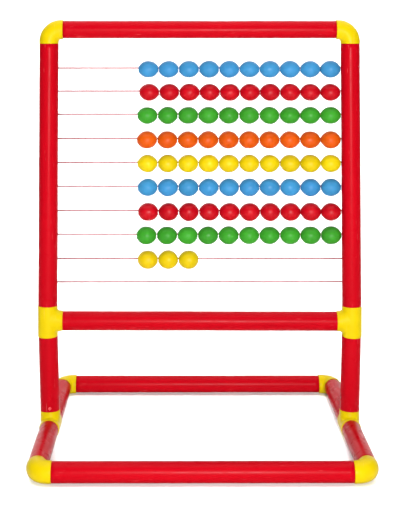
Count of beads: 83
